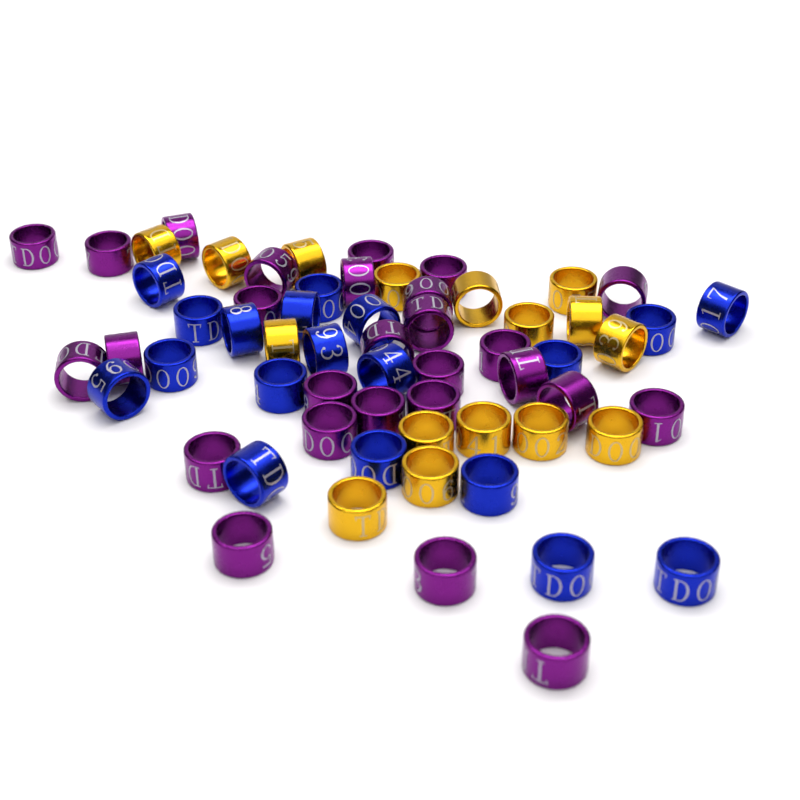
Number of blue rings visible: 19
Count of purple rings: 27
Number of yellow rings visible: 16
